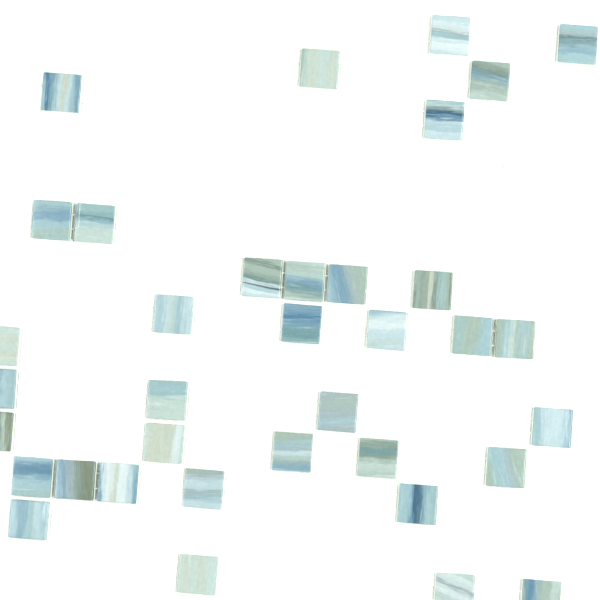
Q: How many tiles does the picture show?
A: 36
